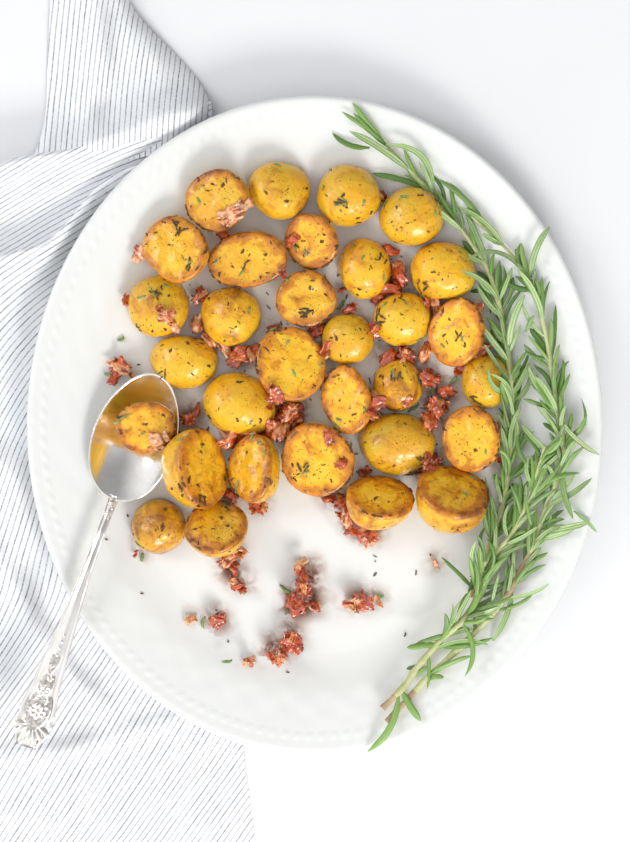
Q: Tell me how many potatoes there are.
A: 31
